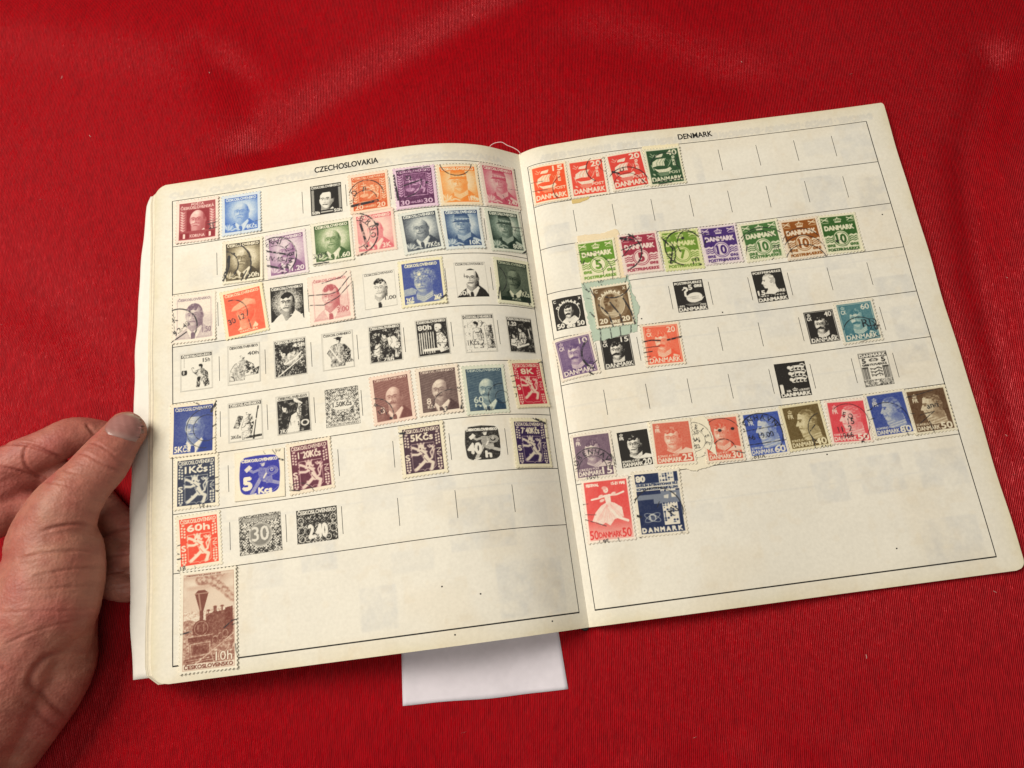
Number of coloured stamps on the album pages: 55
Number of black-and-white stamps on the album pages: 26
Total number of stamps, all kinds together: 81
